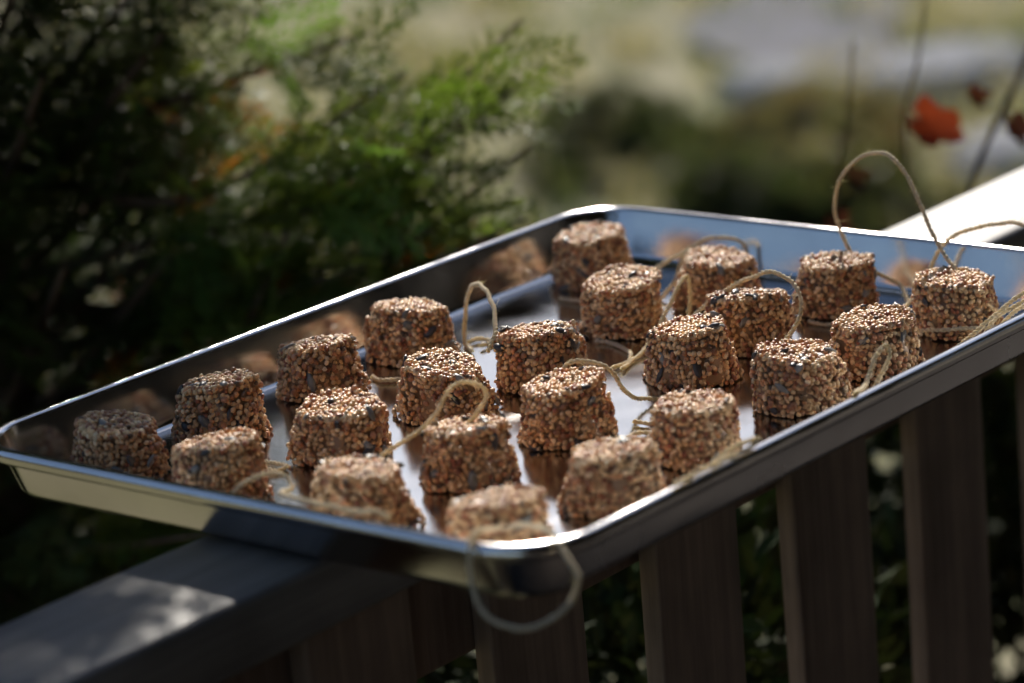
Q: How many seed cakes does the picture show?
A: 23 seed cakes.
